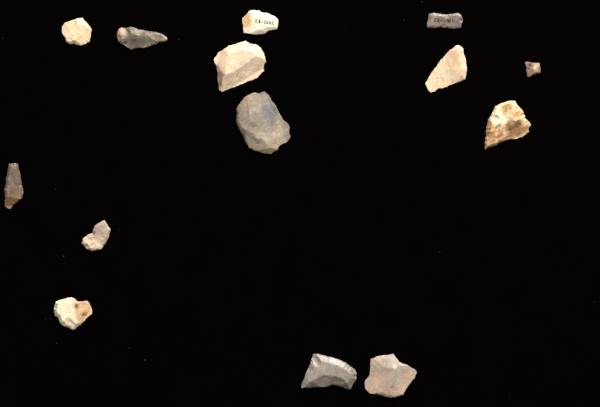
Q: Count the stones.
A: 14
